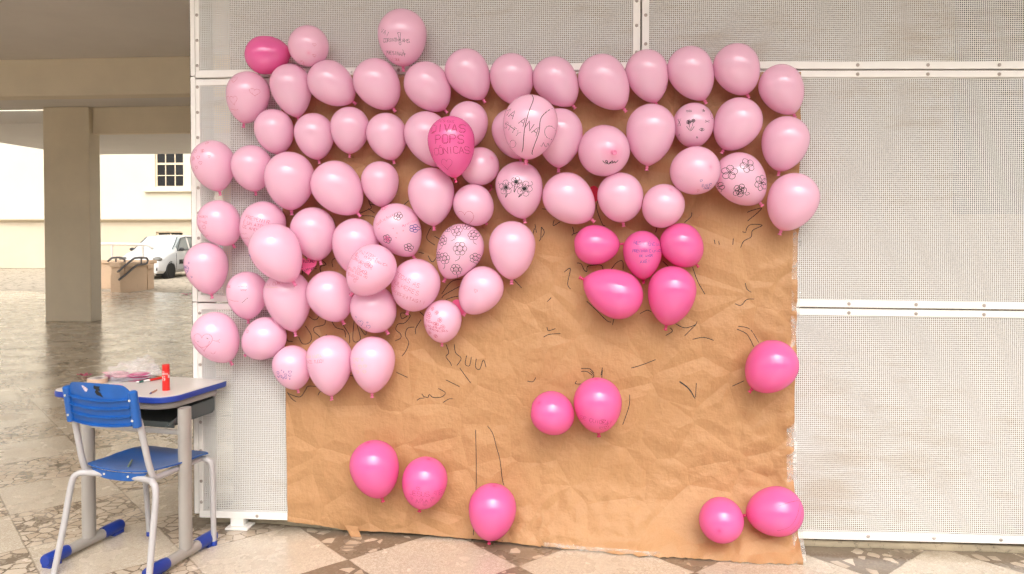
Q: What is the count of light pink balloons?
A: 66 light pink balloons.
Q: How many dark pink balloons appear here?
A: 15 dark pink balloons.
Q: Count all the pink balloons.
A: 81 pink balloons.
